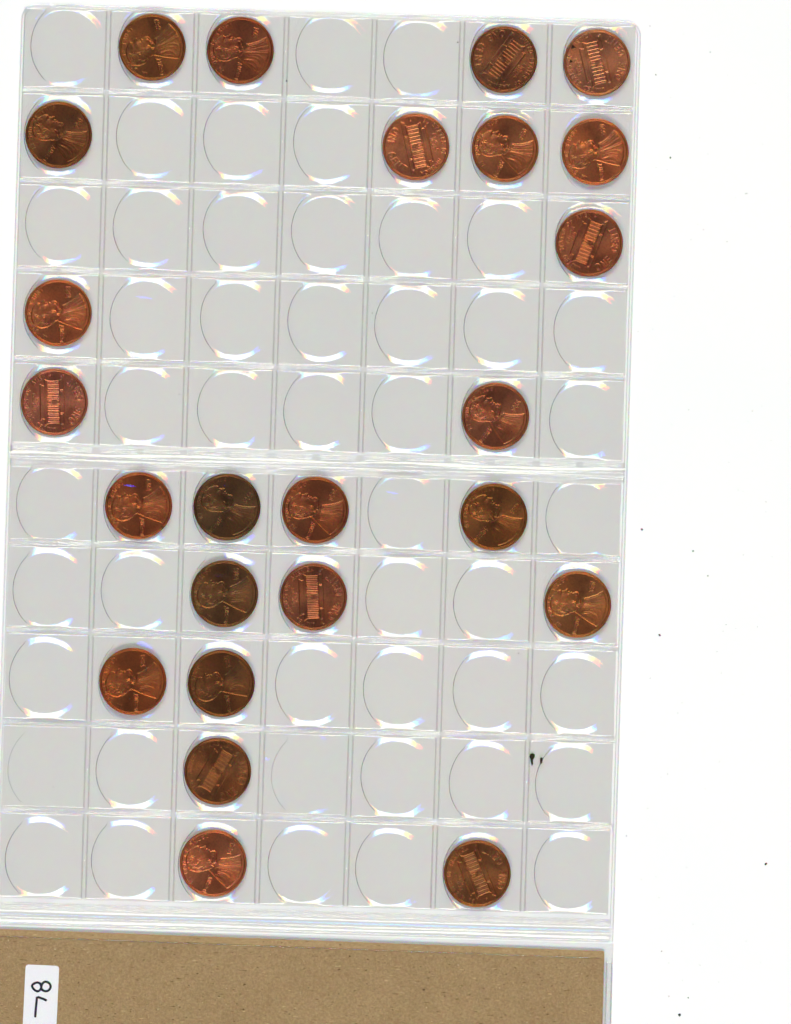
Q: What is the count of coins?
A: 24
